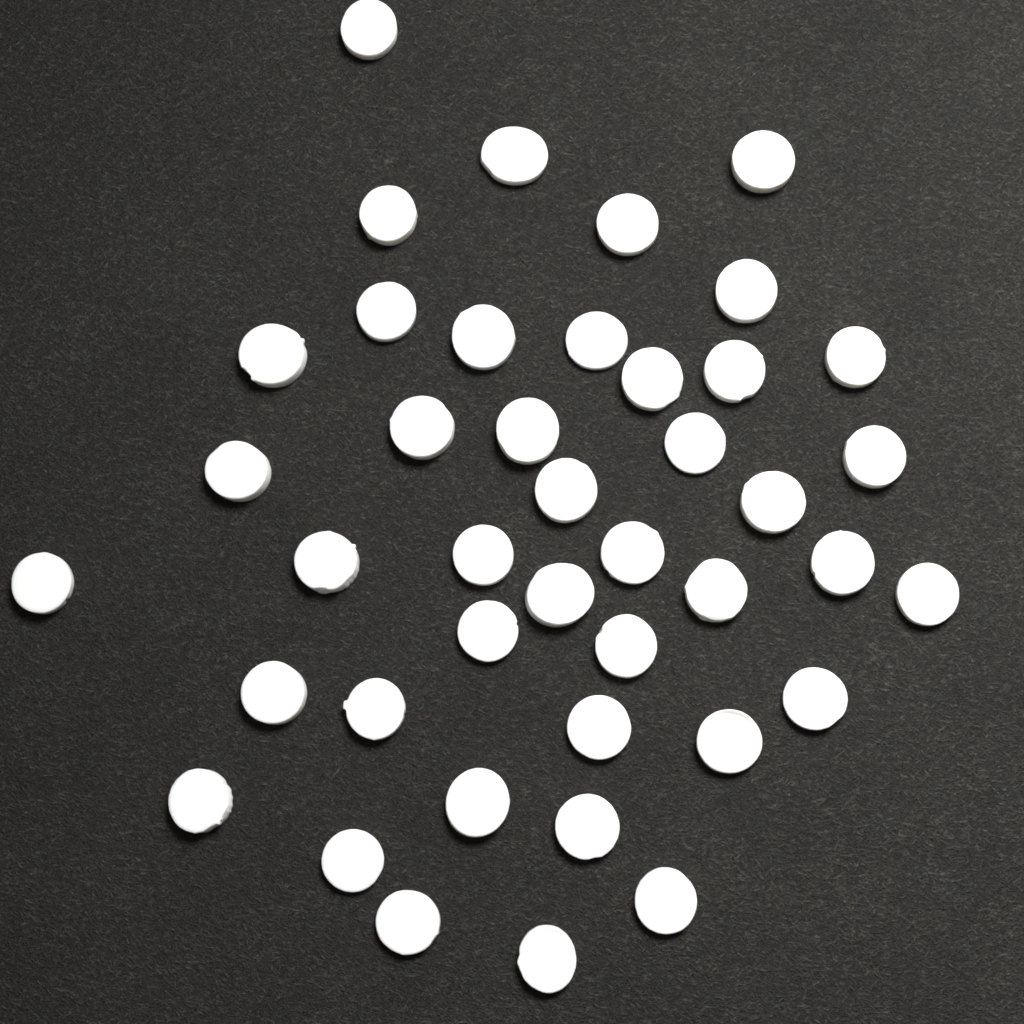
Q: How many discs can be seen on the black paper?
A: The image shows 42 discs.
